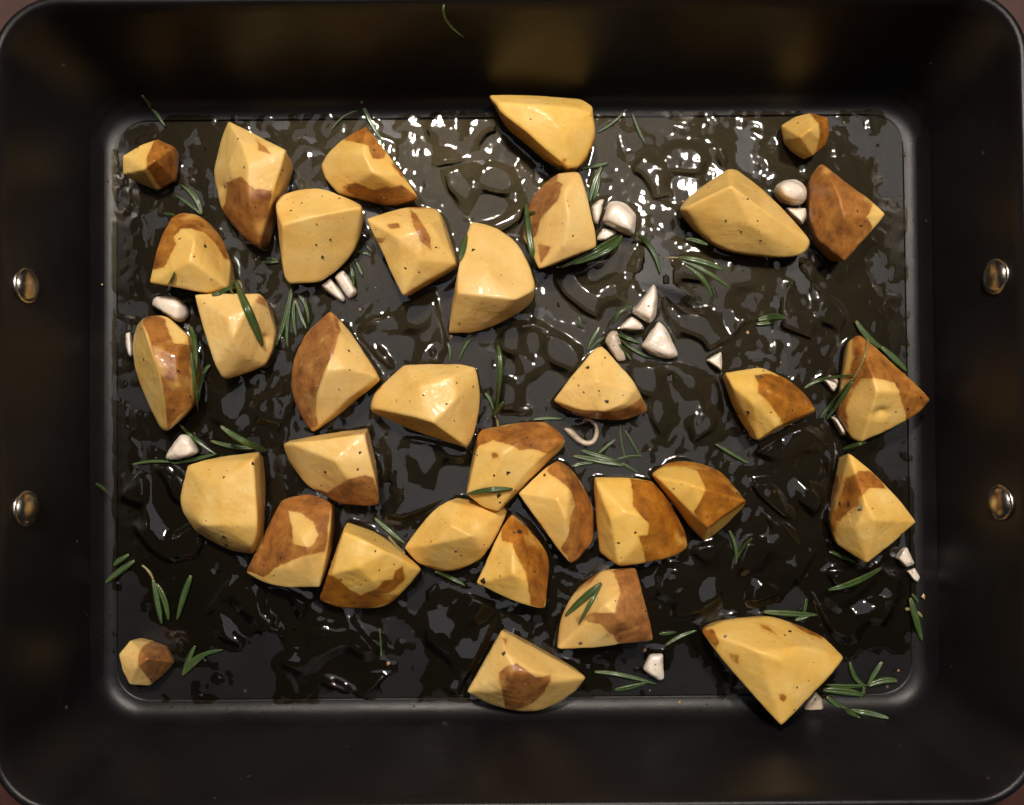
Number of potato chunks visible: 34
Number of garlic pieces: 22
